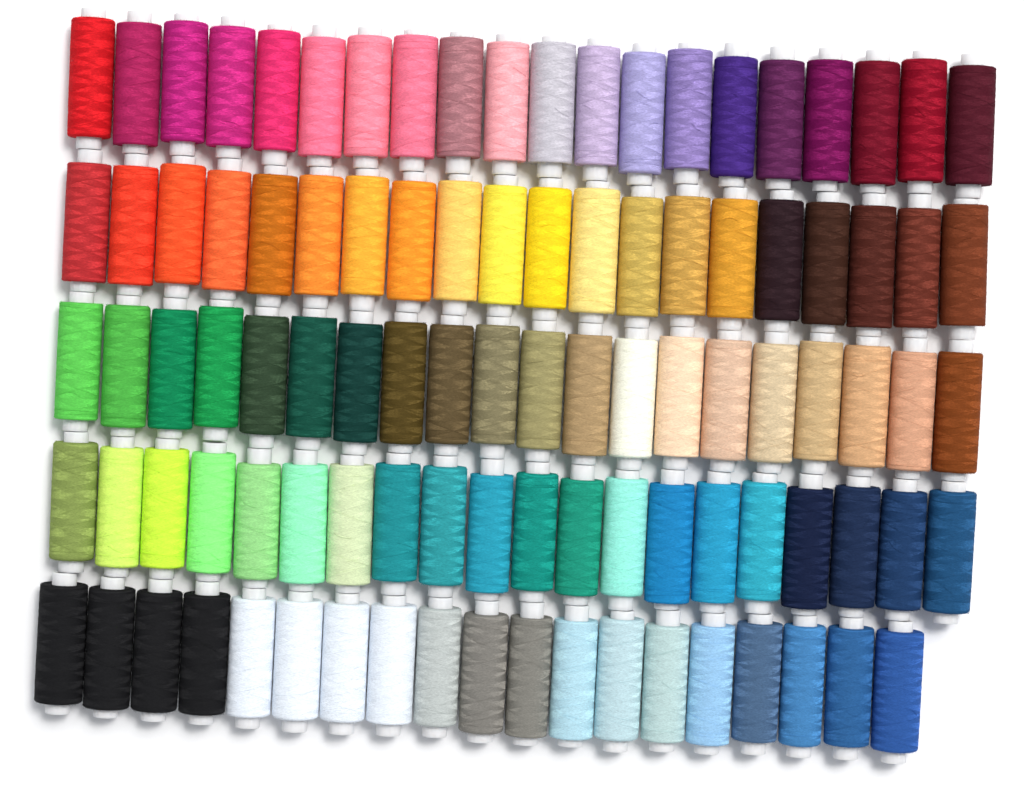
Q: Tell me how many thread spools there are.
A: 99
